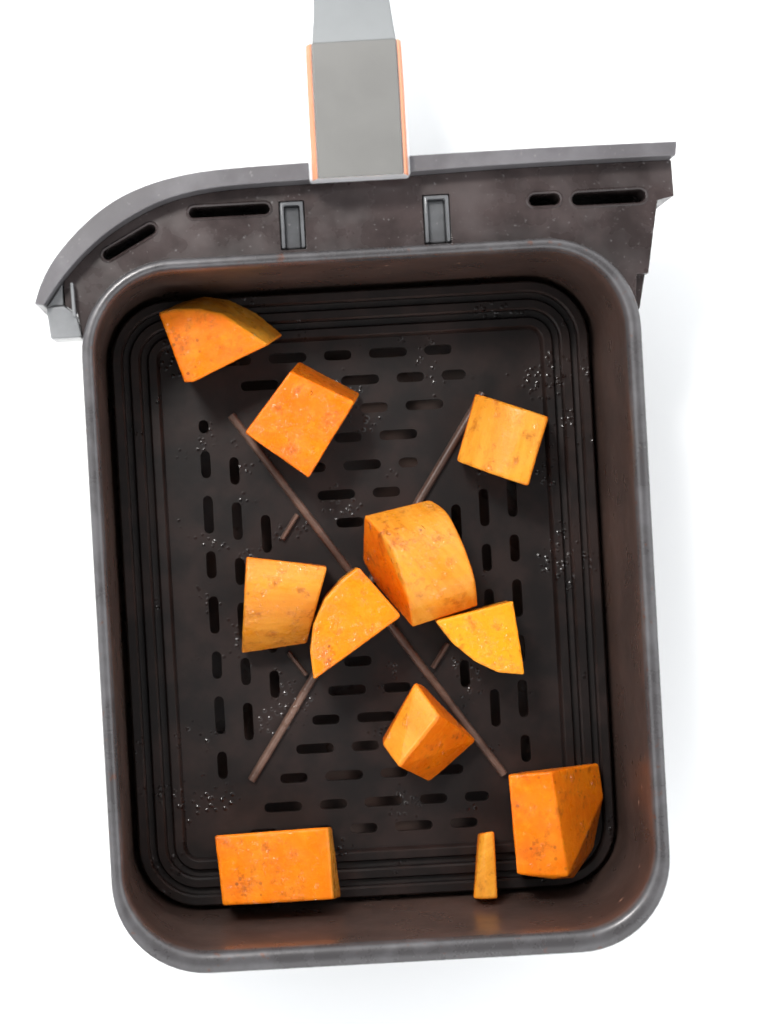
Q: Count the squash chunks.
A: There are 11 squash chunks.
